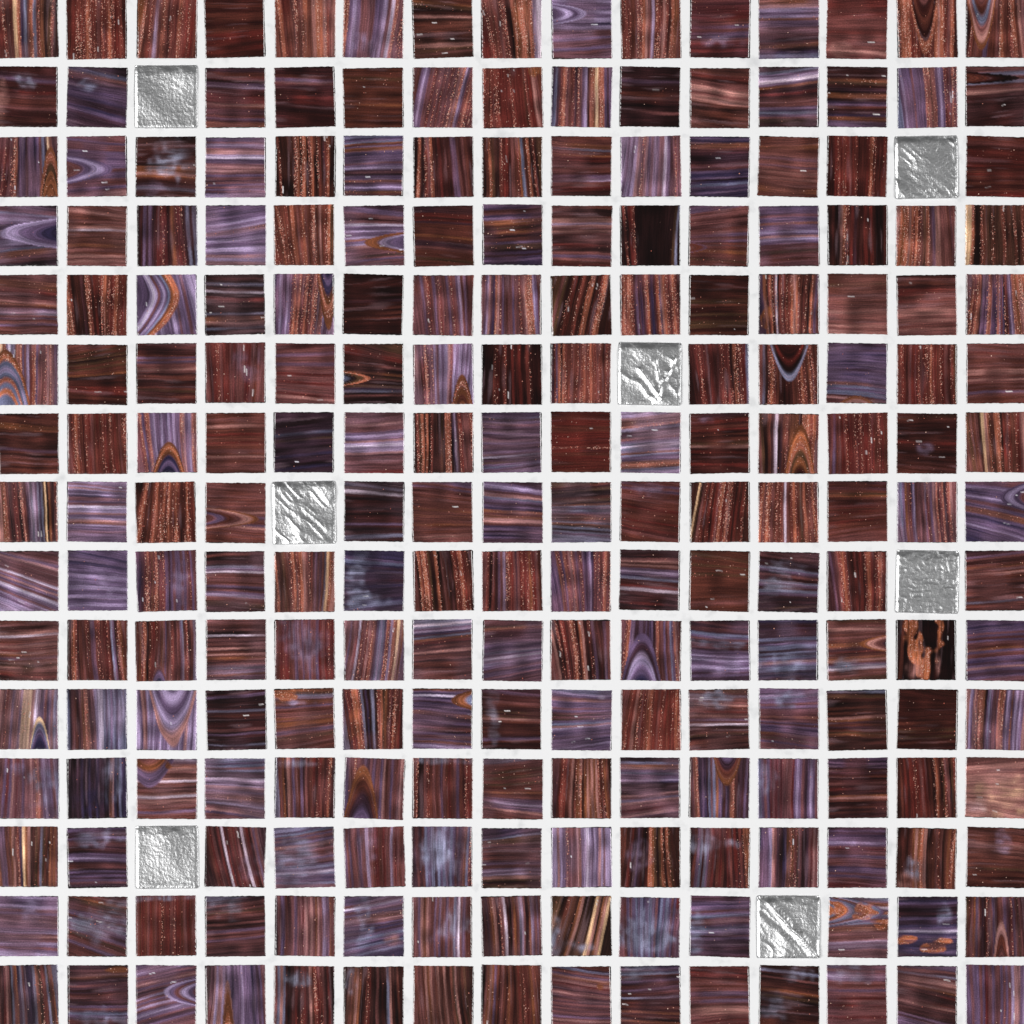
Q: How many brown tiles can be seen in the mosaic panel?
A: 142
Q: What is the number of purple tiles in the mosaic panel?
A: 76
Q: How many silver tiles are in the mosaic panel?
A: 7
